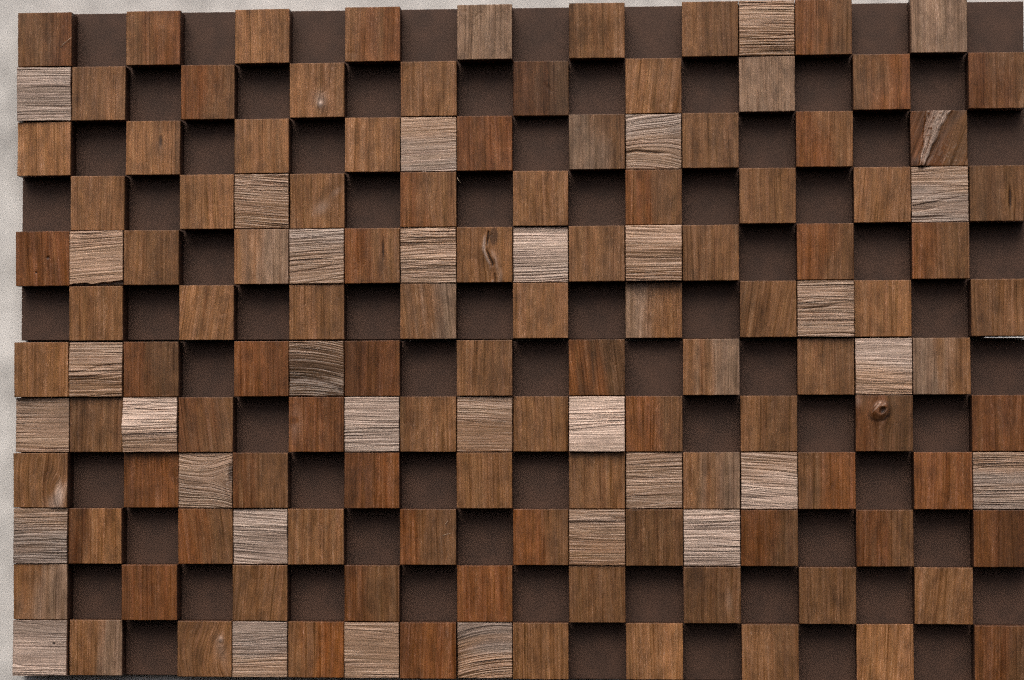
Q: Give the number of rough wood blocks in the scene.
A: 32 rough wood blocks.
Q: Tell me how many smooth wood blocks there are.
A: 108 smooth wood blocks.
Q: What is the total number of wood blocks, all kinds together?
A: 140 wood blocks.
